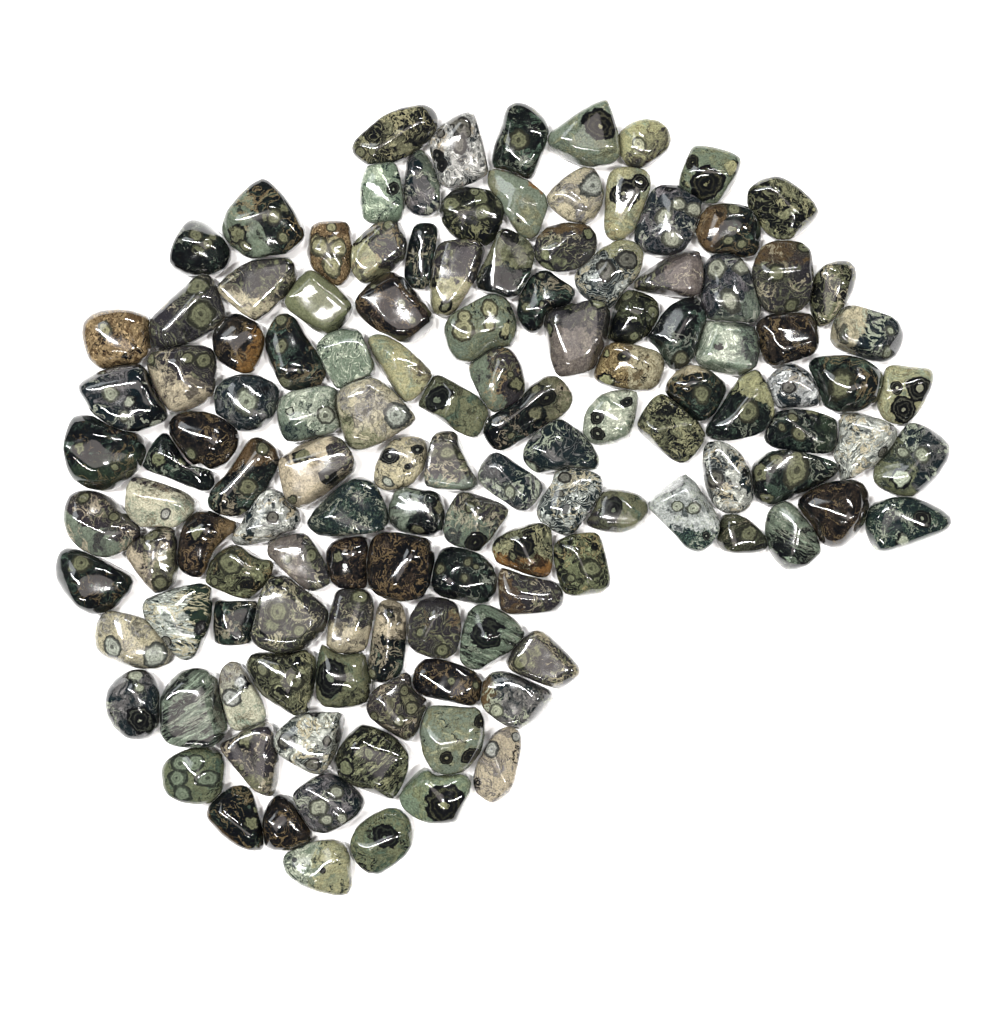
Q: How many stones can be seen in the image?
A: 128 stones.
